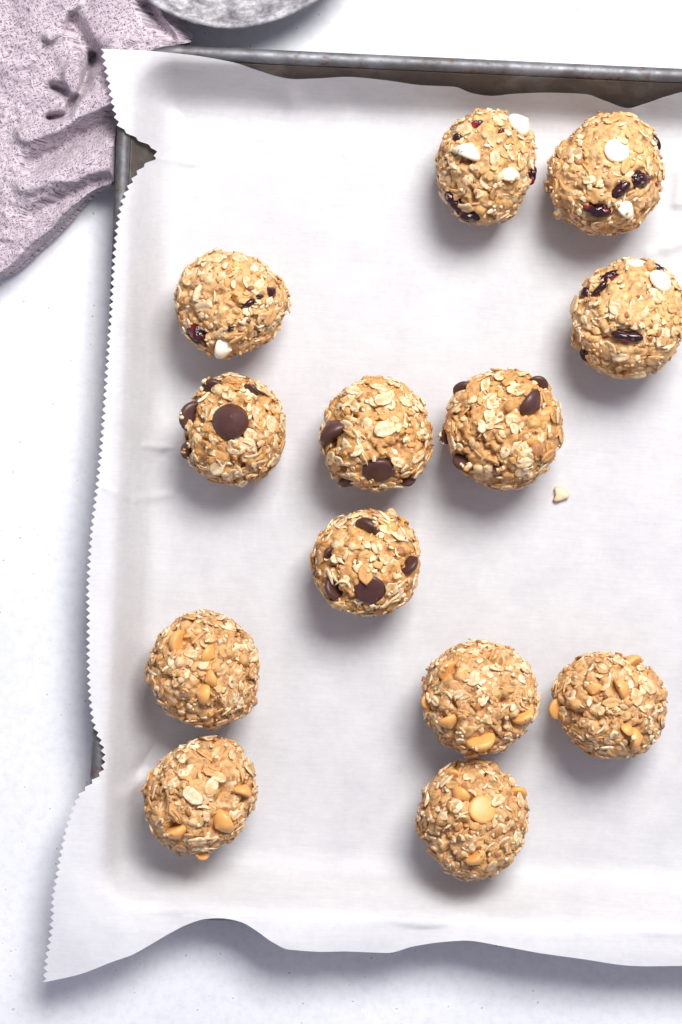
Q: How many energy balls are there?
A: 13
